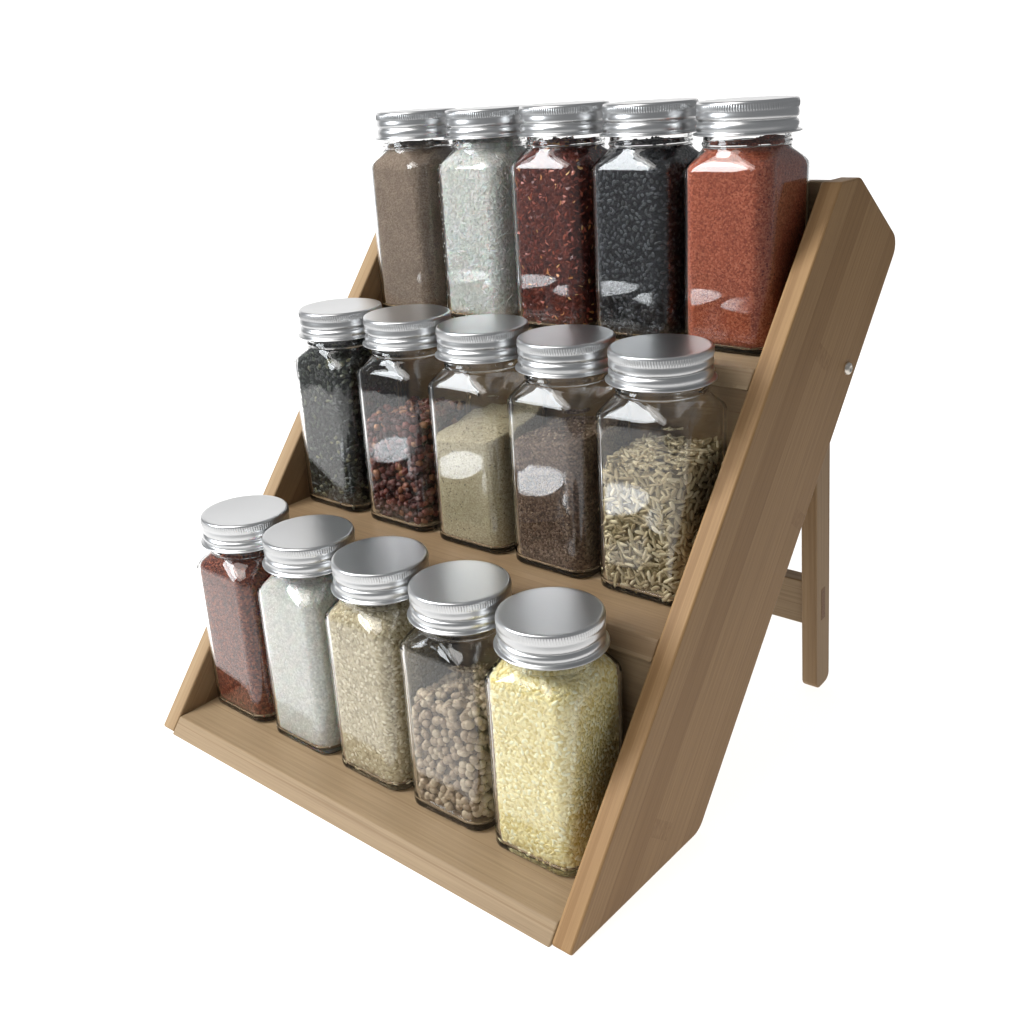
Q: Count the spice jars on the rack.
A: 15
